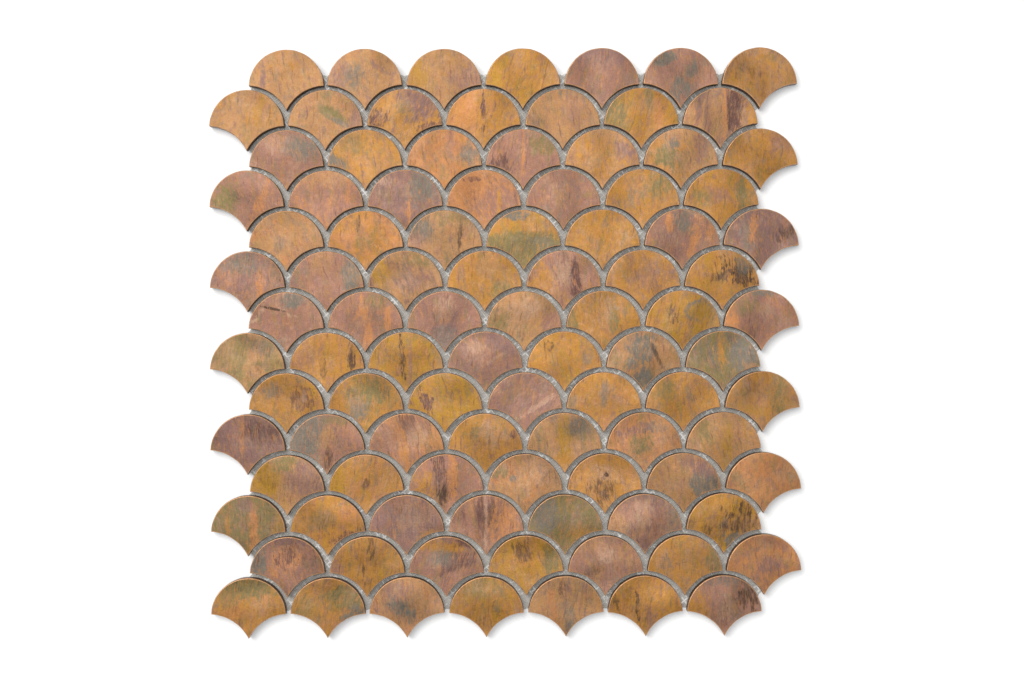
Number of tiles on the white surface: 98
